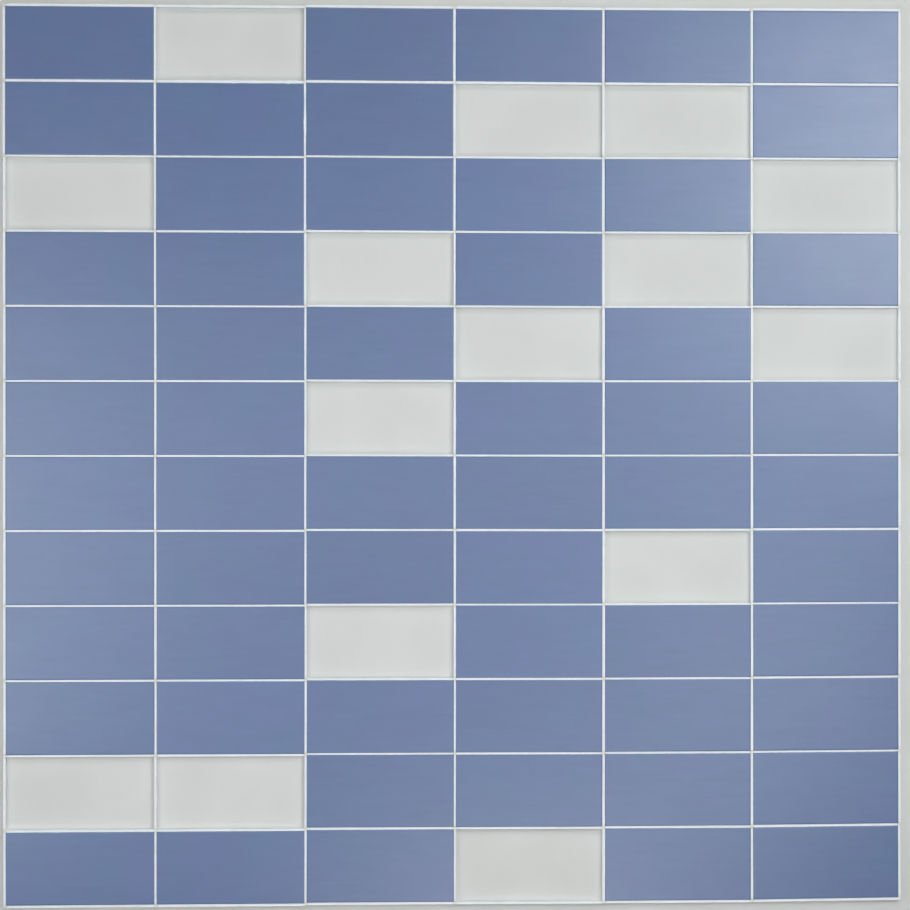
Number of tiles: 57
